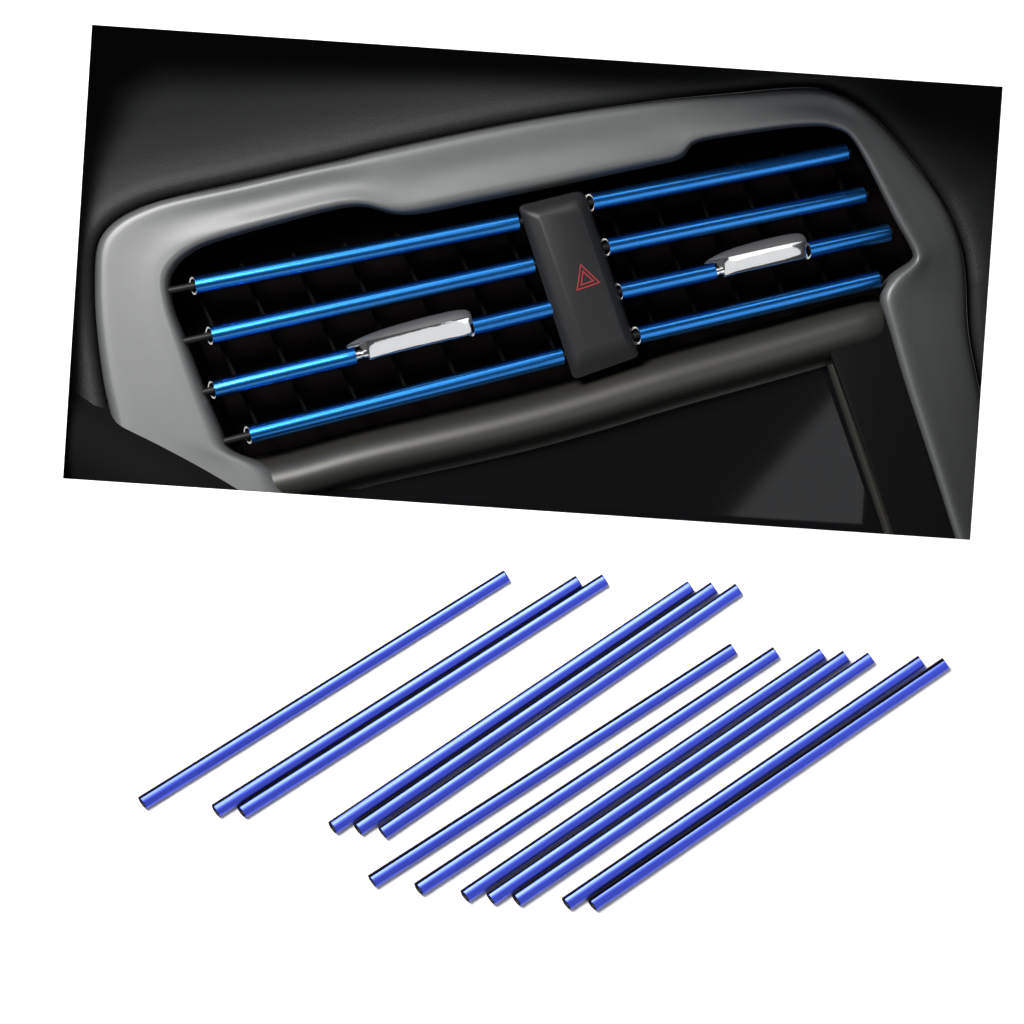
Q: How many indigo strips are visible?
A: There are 13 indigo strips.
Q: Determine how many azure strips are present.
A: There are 10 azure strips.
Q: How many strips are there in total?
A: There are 23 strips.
